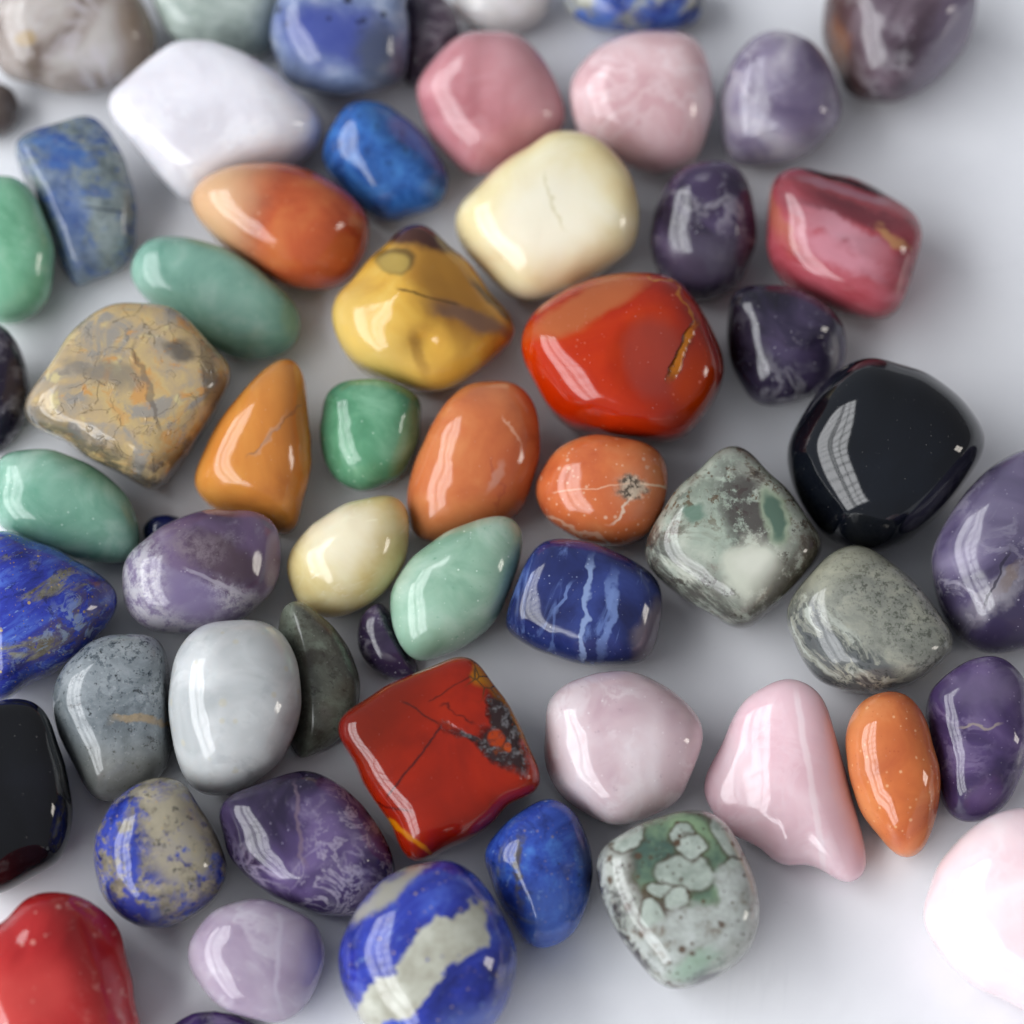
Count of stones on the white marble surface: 59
